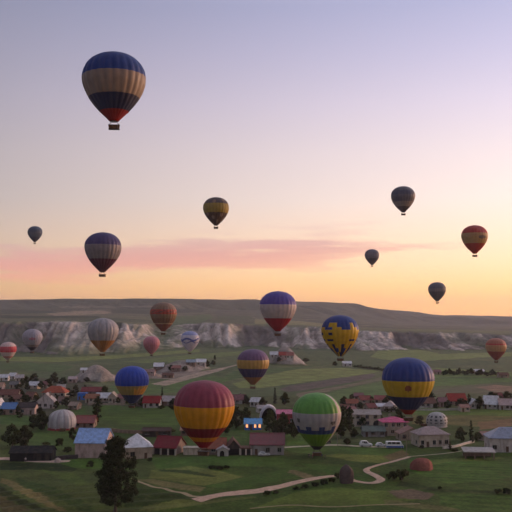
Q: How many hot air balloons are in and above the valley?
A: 24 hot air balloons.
